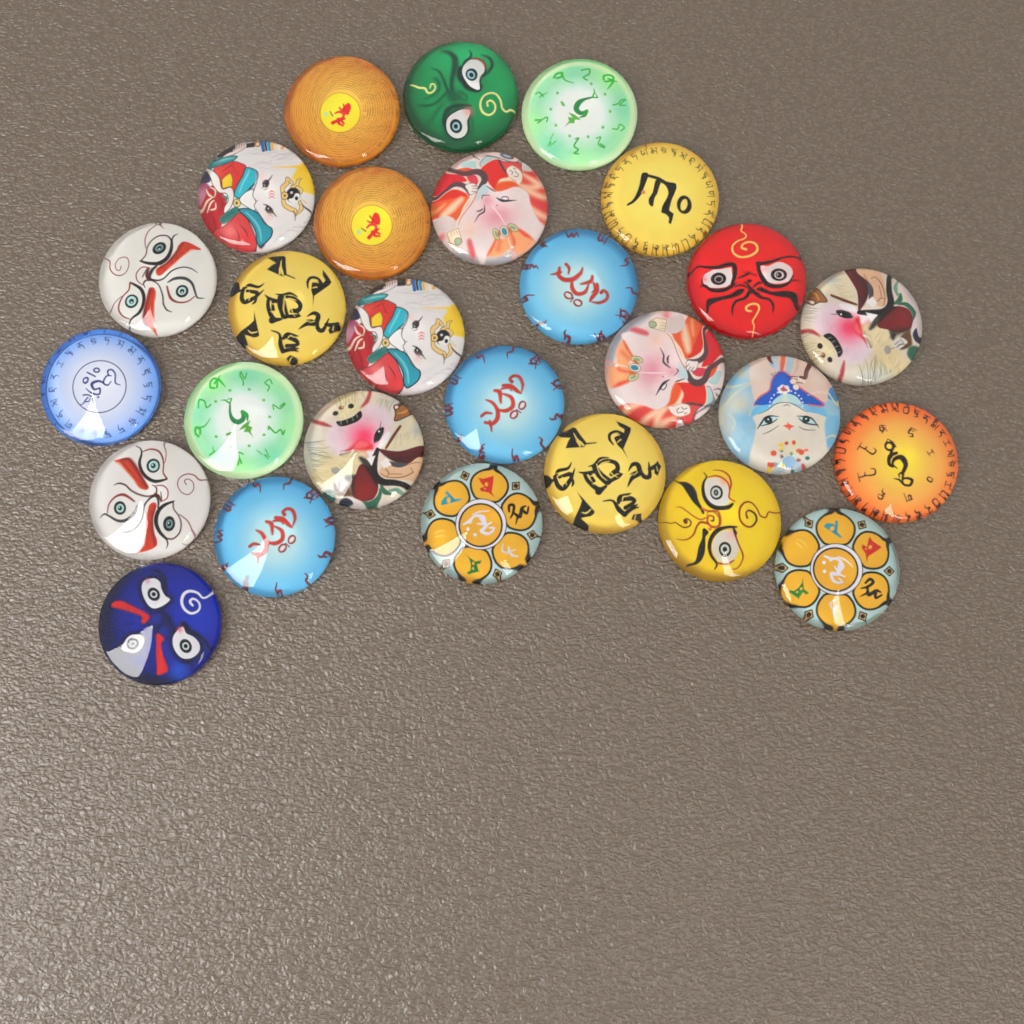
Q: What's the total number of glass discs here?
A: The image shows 27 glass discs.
